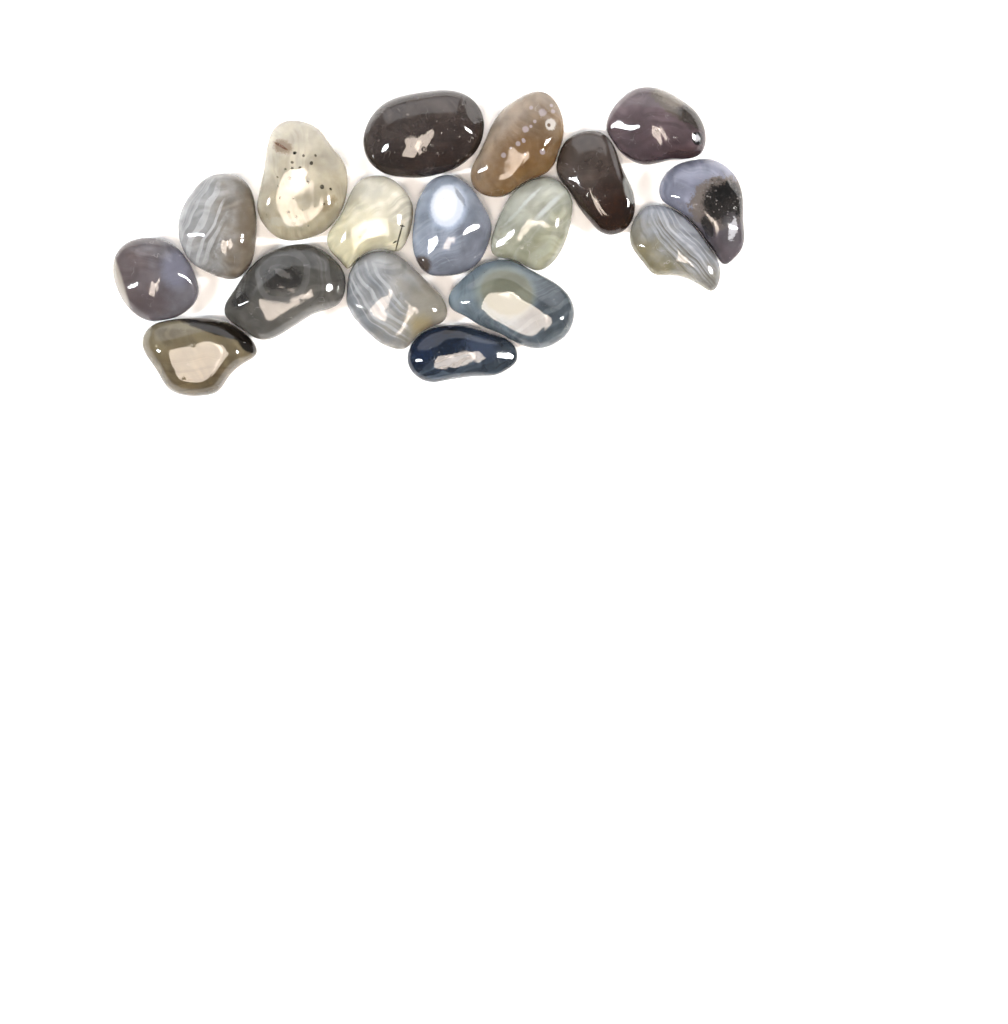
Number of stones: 17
